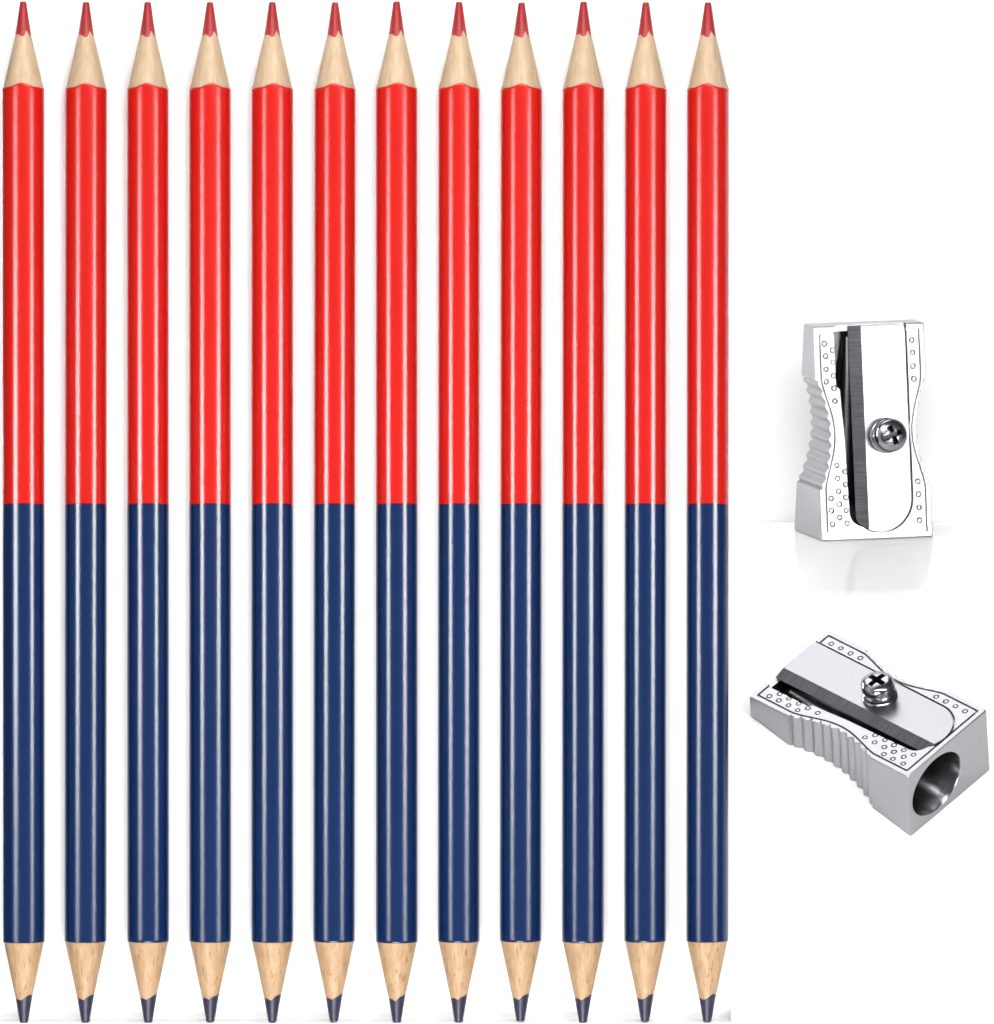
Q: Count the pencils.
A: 12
